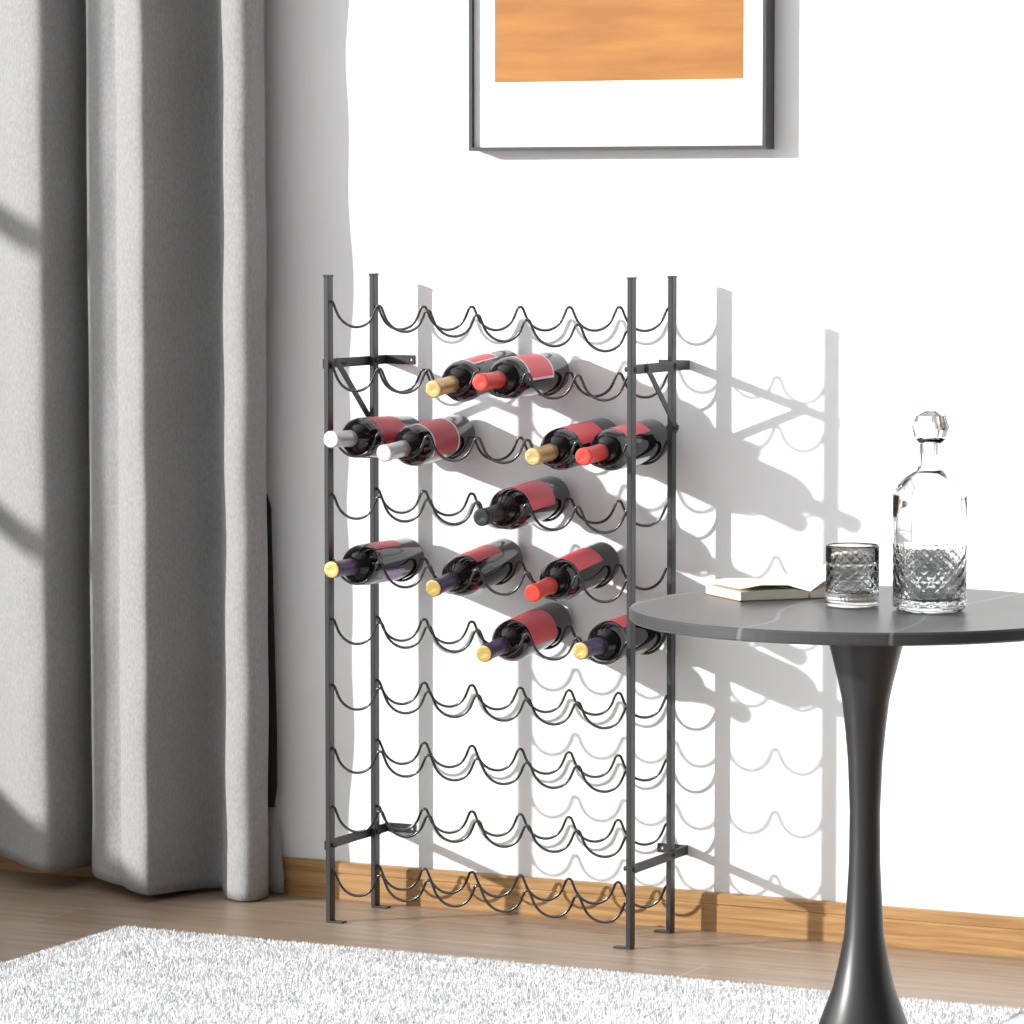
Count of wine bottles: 12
